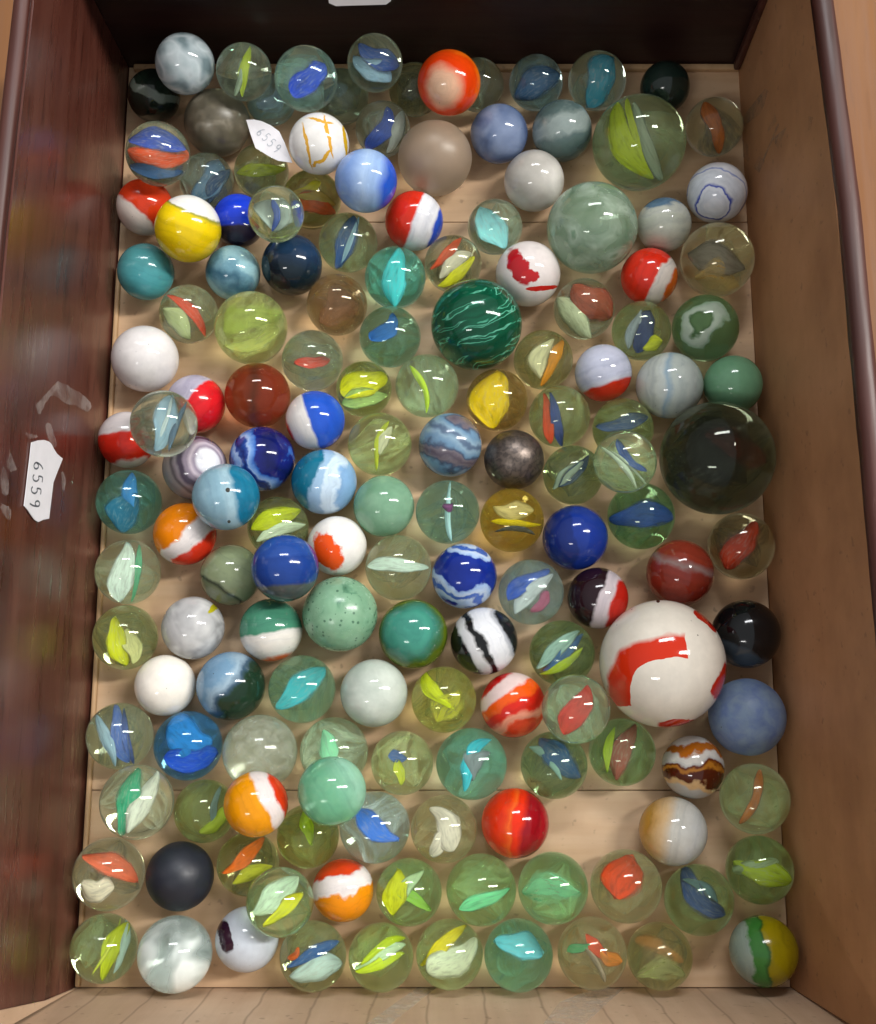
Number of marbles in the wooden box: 154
